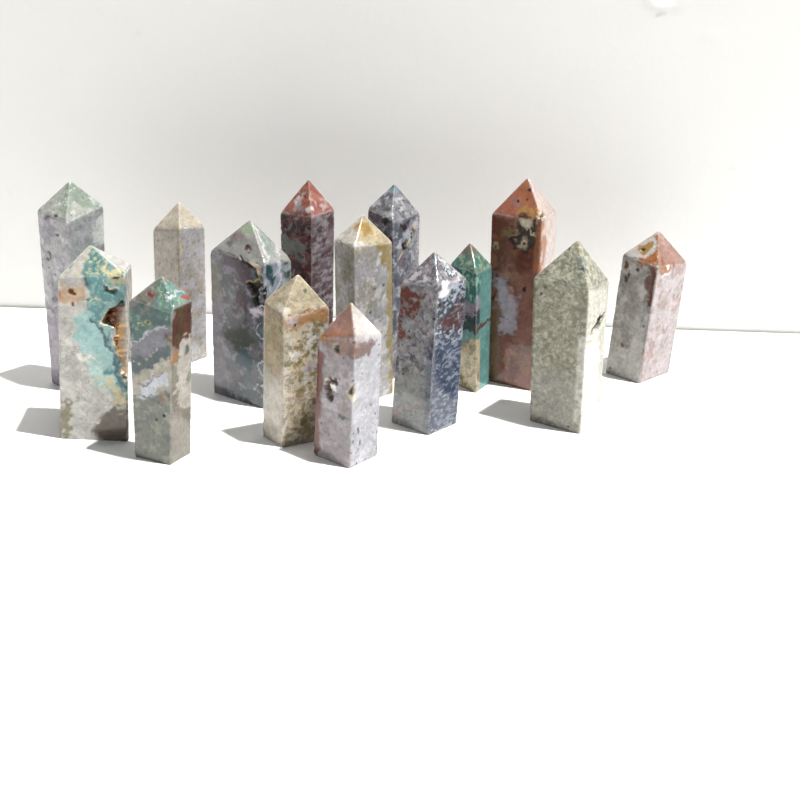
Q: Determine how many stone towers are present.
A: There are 15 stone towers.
